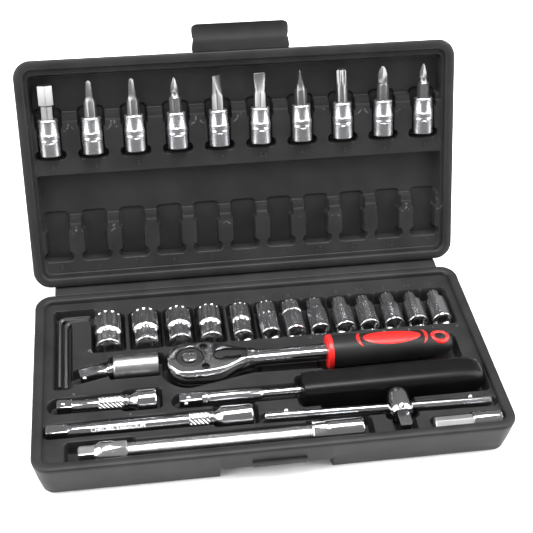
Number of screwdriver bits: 10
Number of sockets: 13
